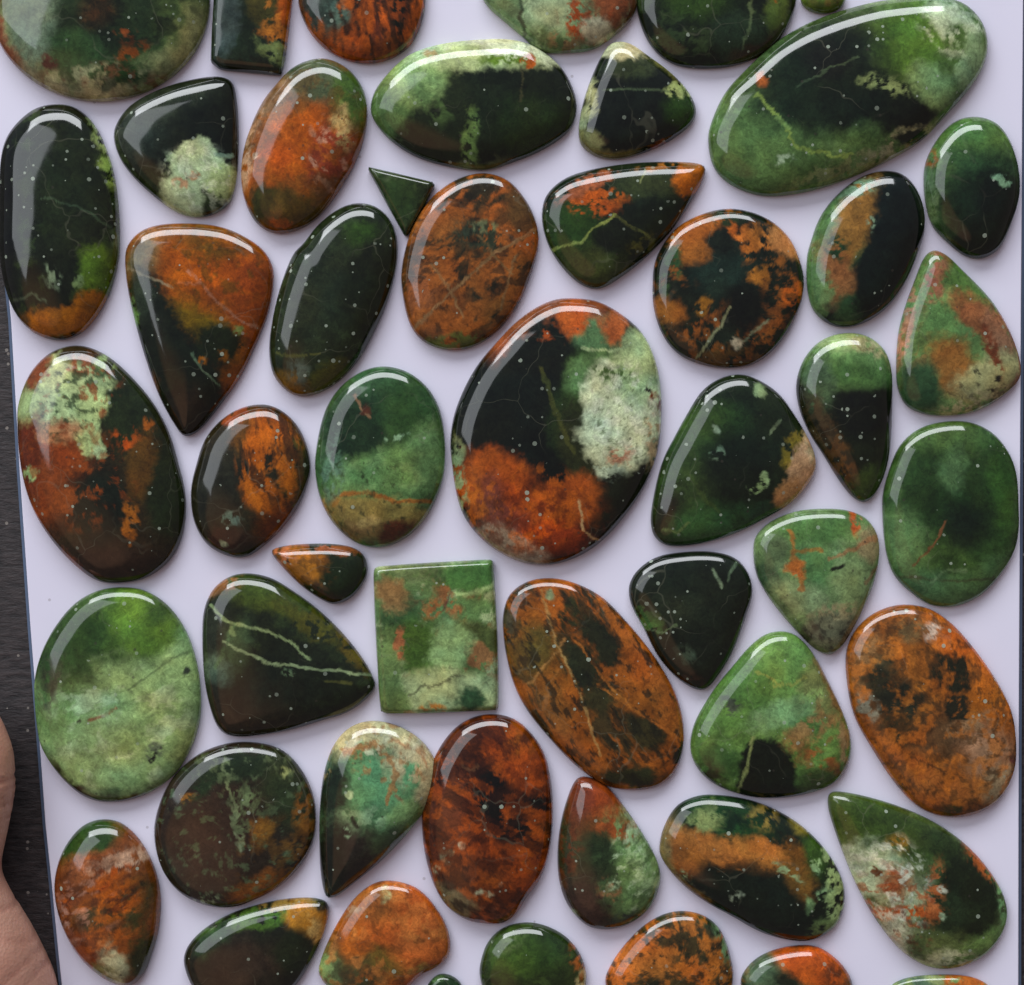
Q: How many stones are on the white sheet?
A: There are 51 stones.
